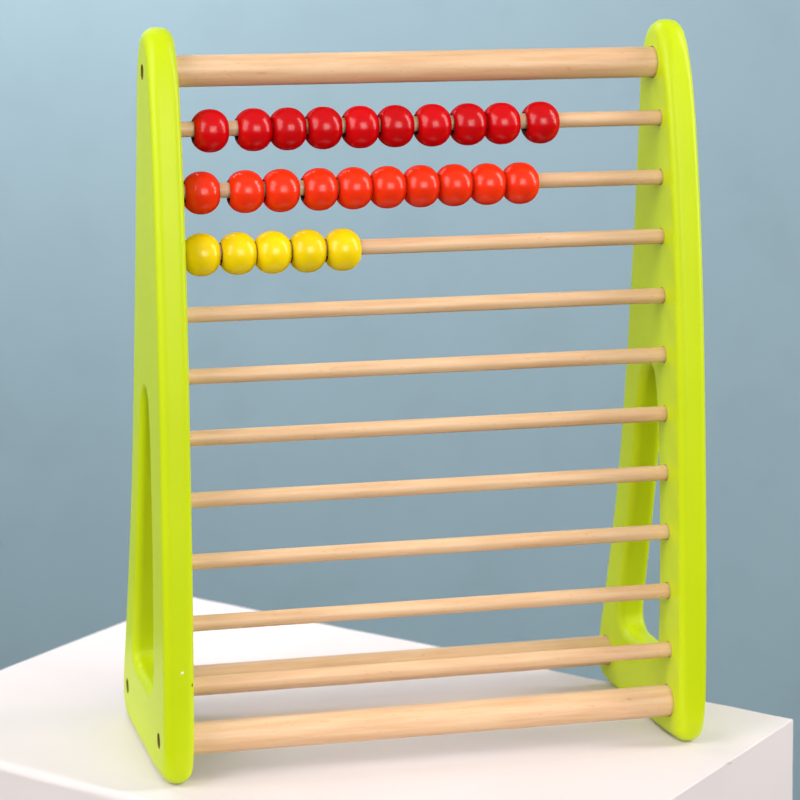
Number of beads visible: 25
